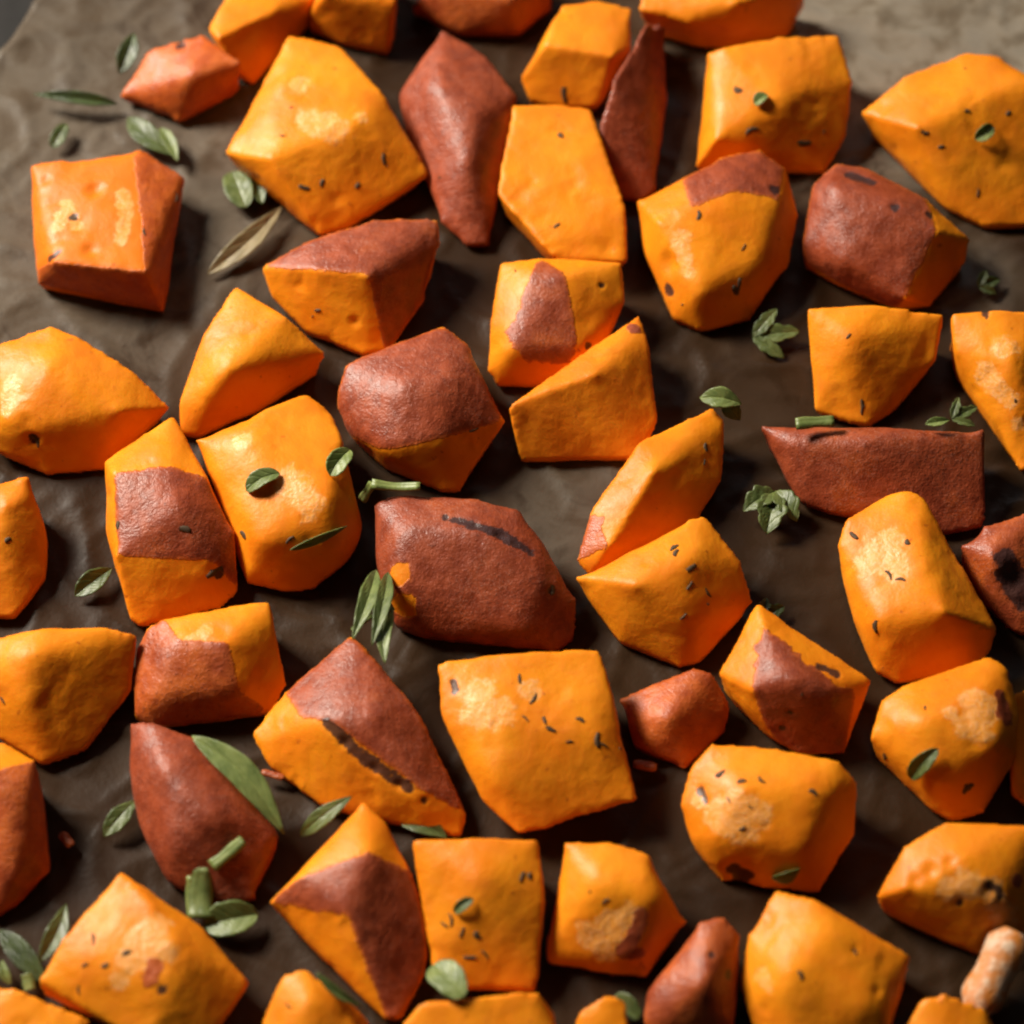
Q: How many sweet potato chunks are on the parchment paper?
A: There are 55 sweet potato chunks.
